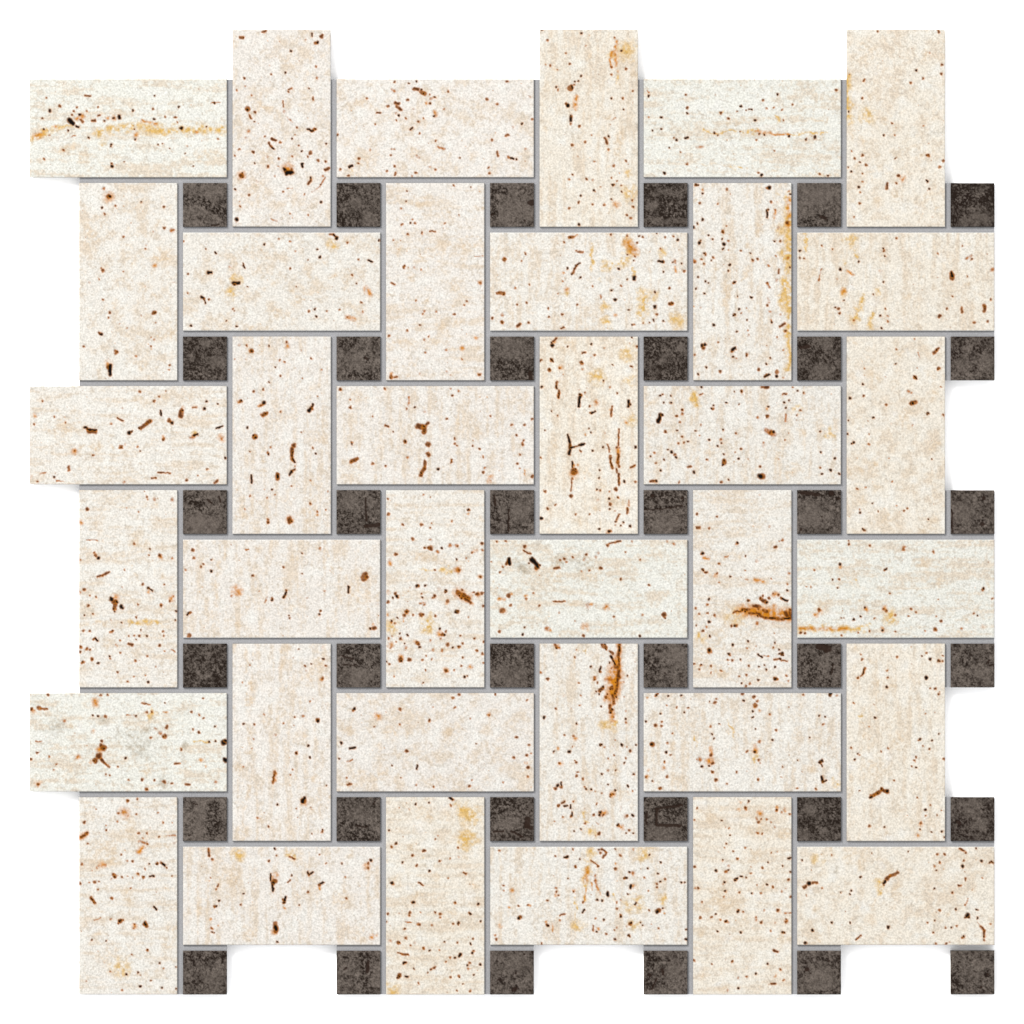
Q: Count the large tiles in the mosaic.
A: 36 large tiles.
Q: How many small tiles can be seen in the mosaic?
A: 36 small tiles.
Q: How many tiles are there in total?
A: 72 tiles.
